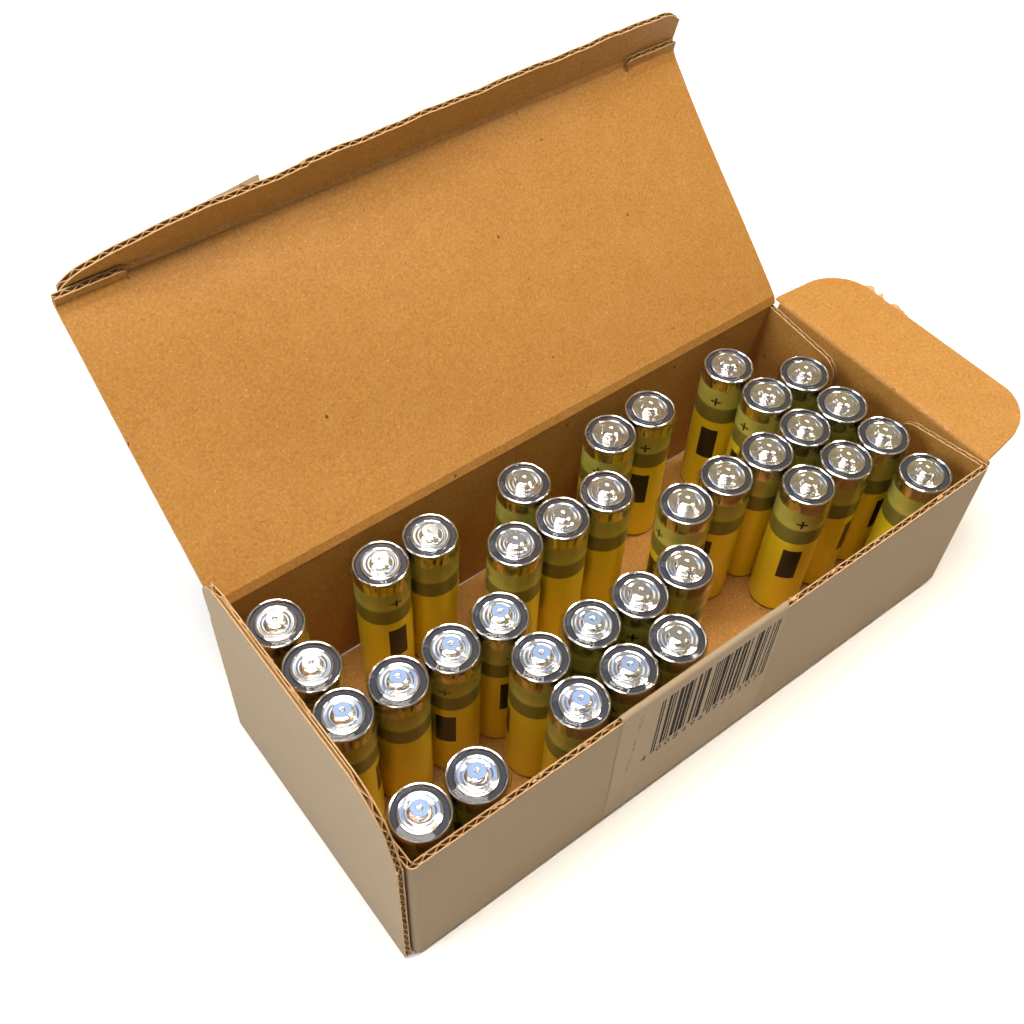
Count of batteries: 35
